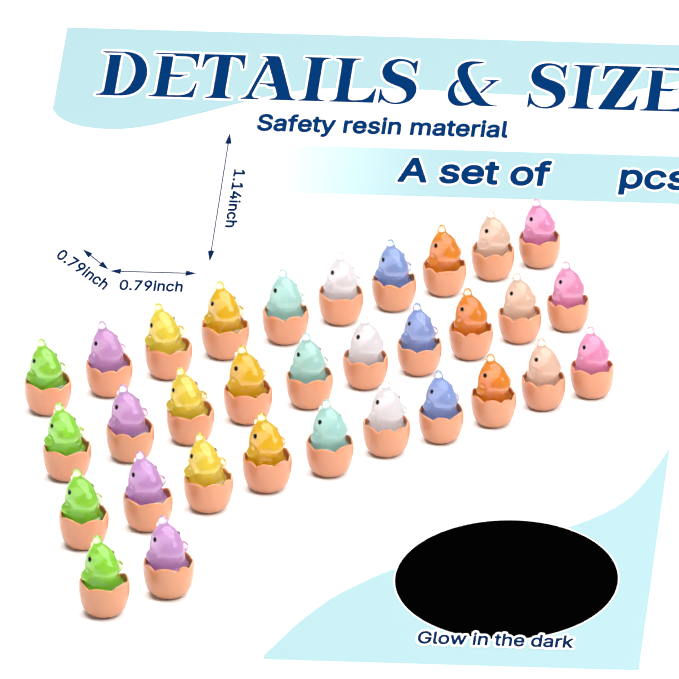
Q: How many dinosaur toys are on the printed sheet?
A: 32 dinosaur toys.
